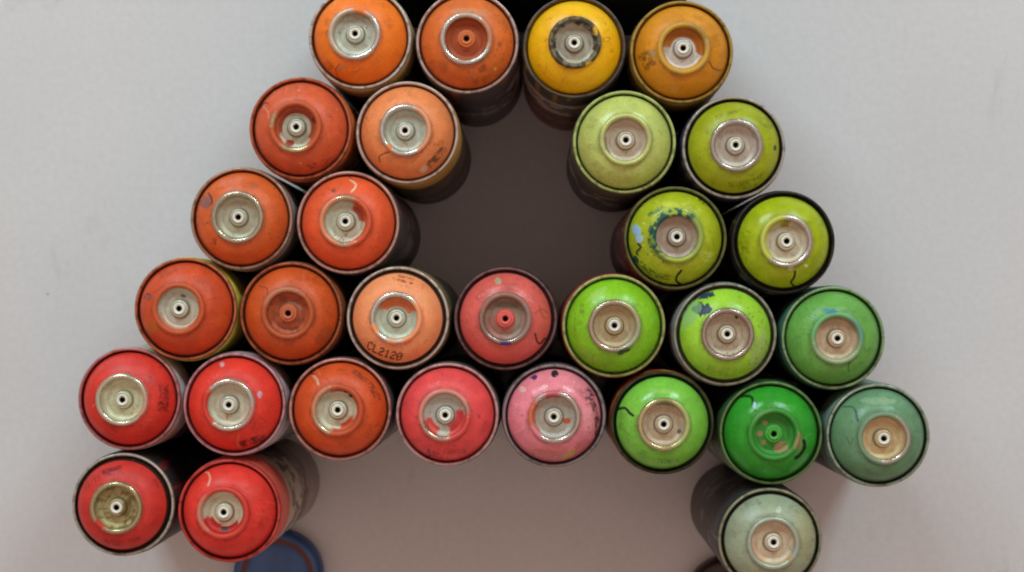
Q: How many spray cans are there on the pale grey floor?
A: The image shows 30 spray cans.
